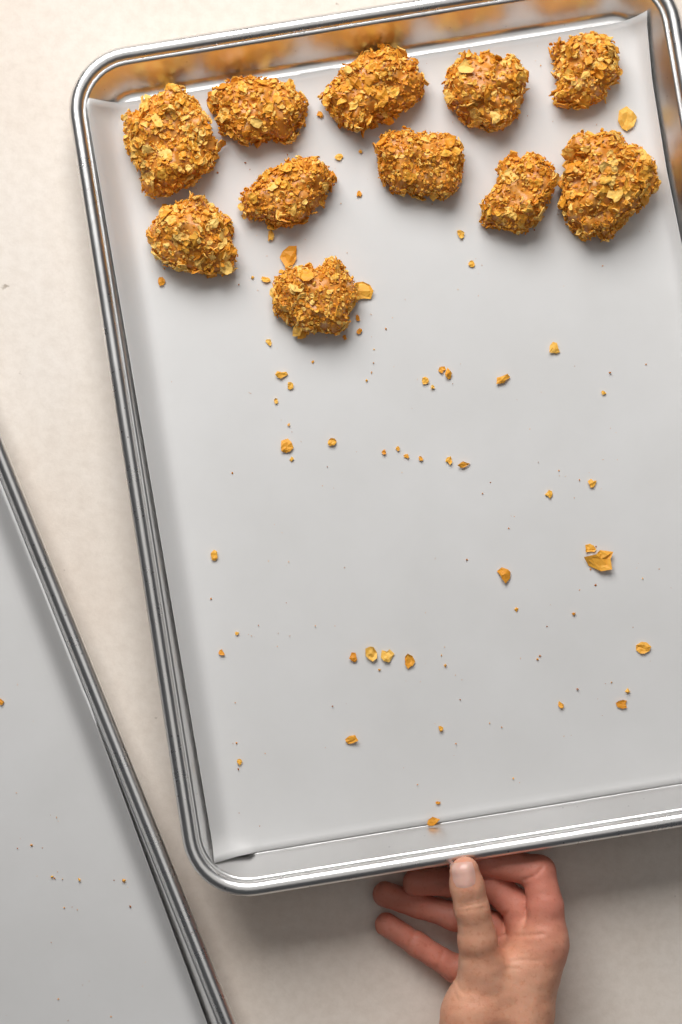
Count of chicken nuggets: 11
